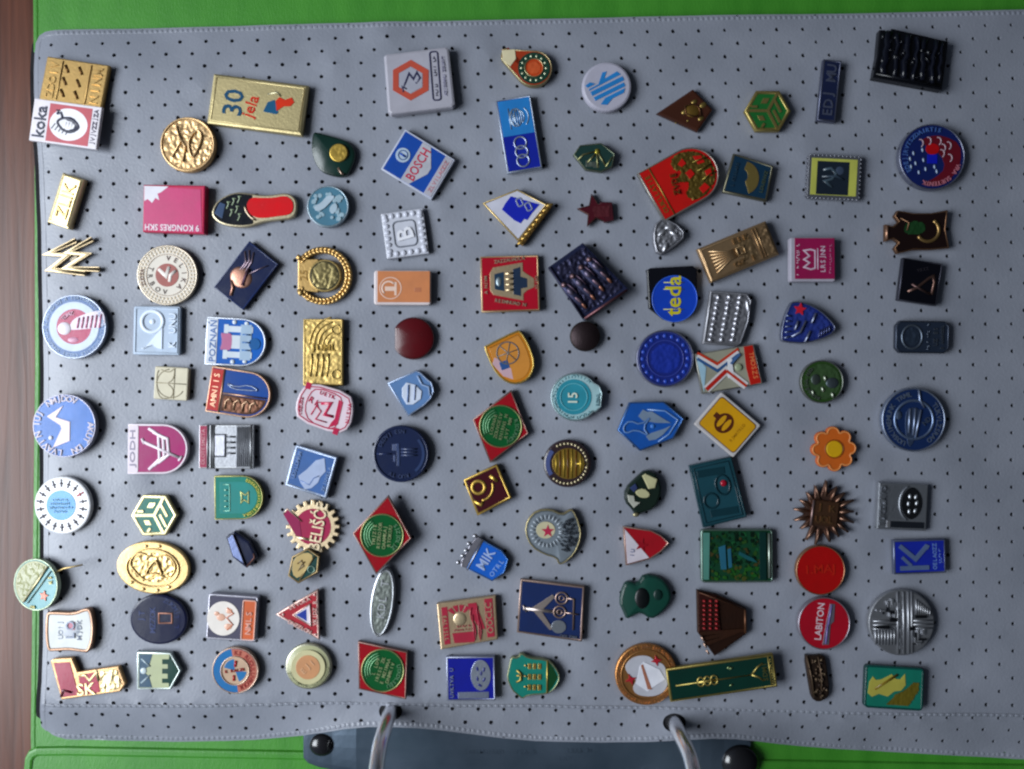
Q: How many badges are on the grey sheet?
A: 110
